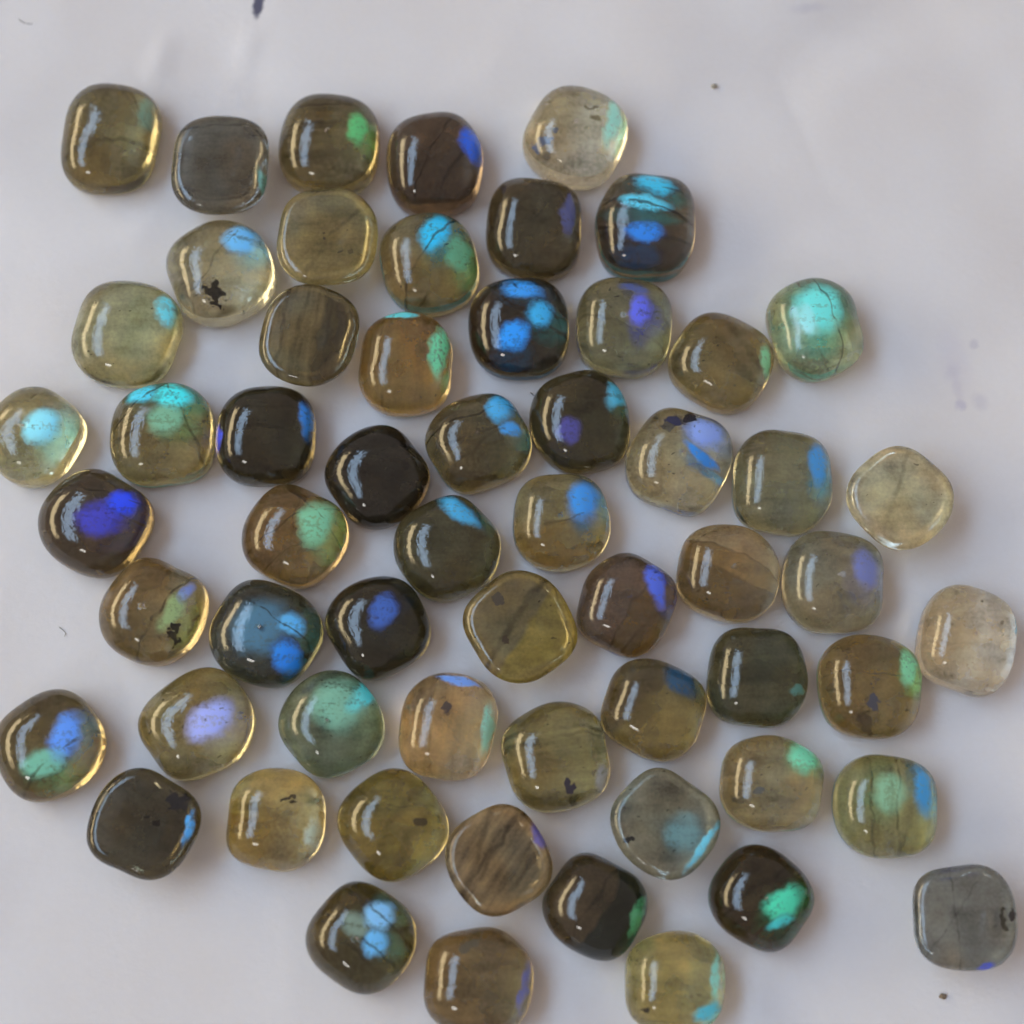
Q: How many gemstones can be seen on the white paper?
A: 59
